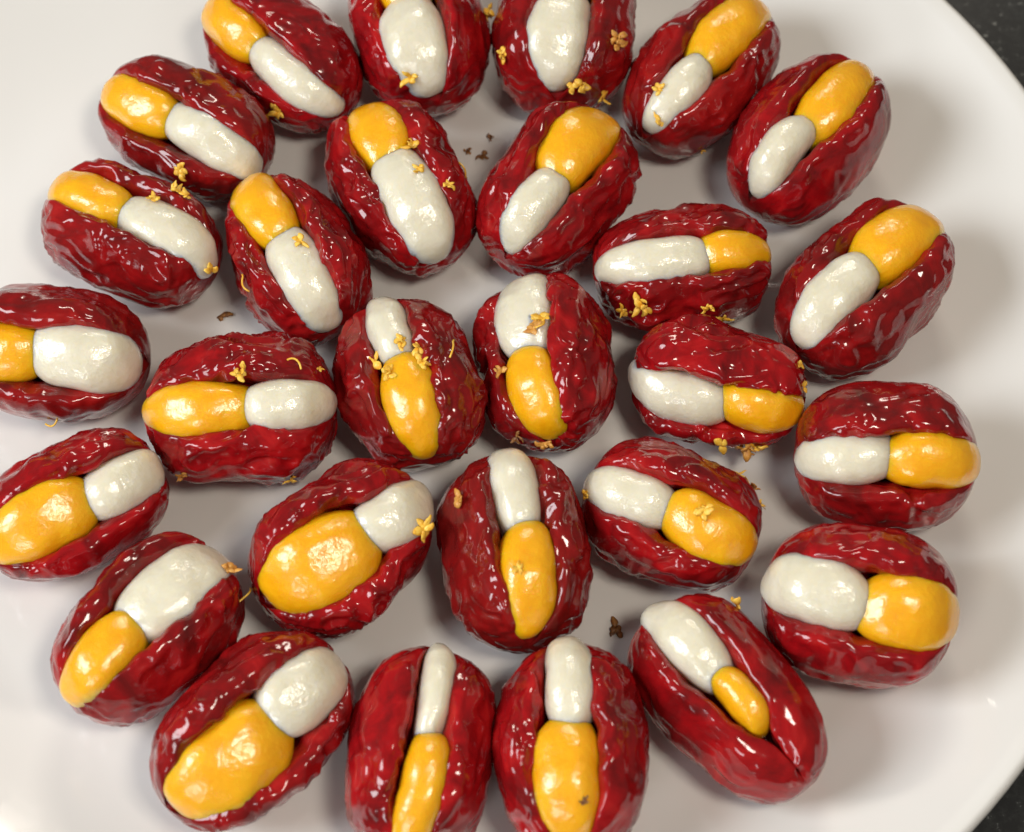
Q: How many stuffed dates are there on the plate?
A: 28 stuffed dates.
